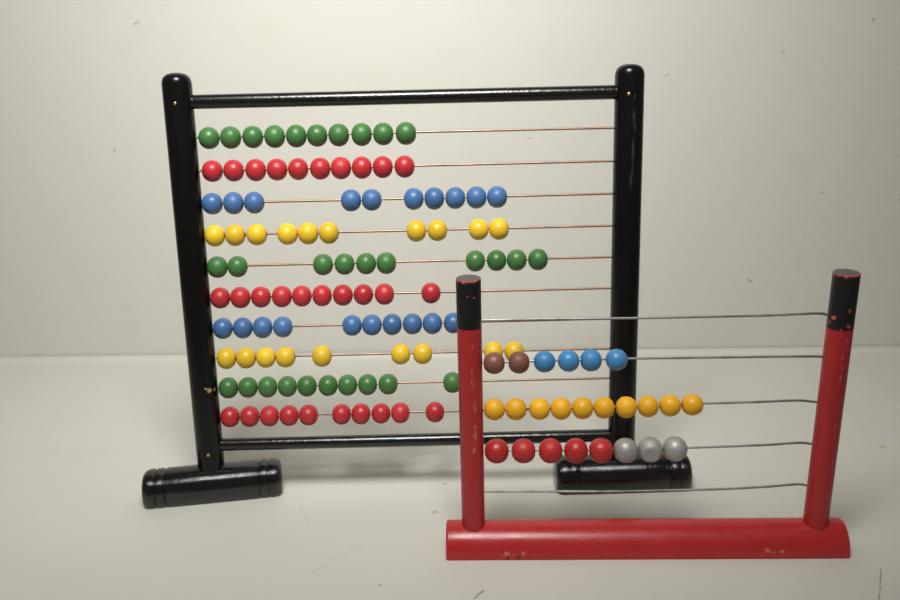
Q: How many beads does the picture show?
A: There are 123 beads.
